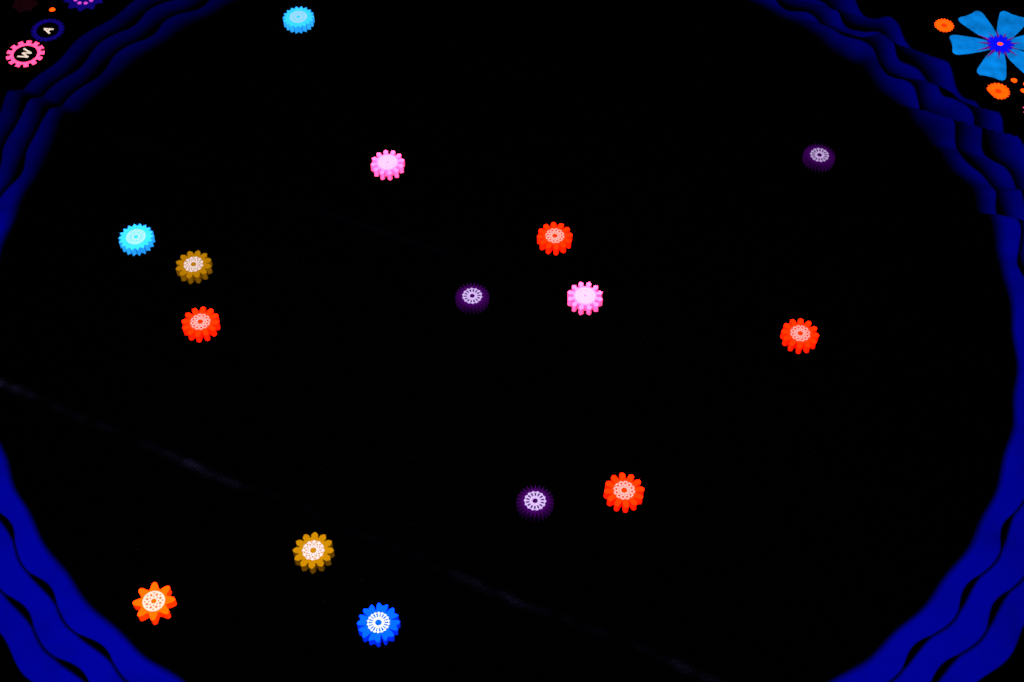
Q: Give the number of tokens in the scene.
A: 15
